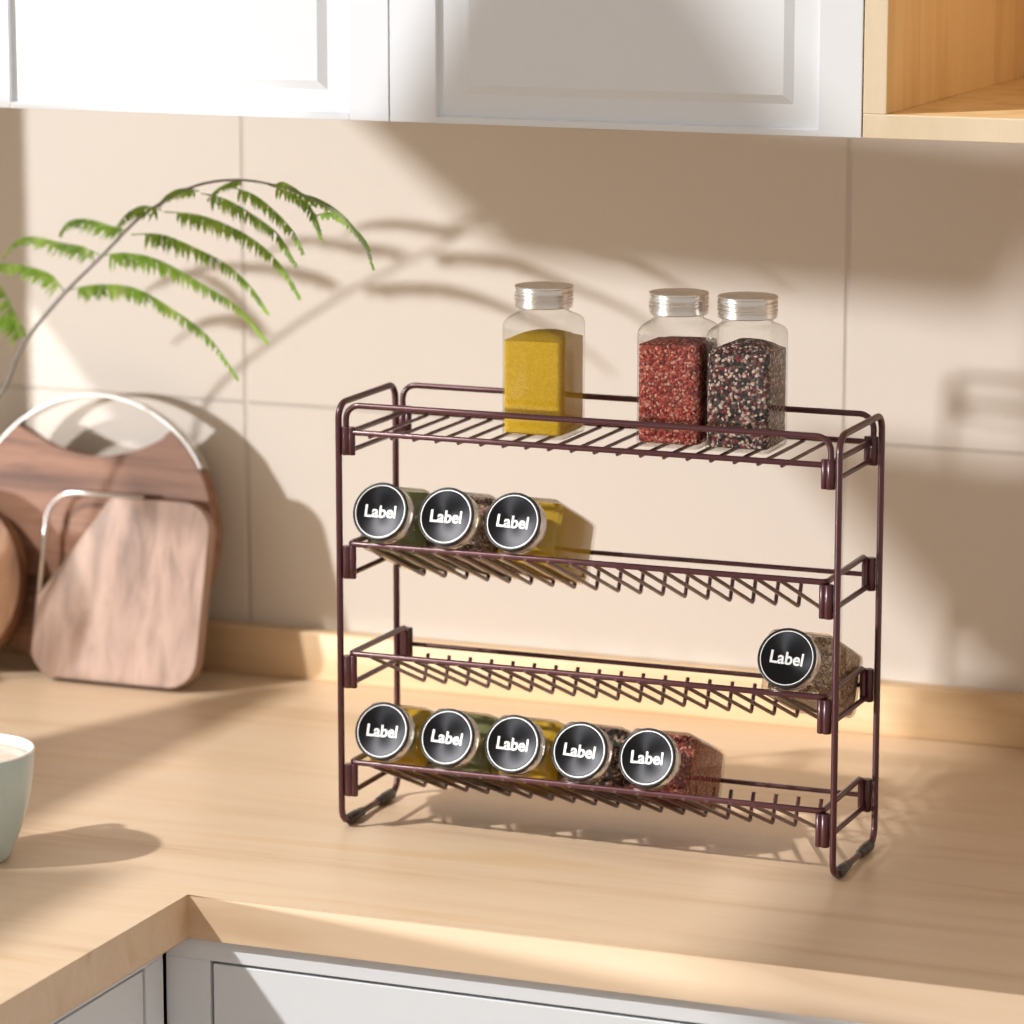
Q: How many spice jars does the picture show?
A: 12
